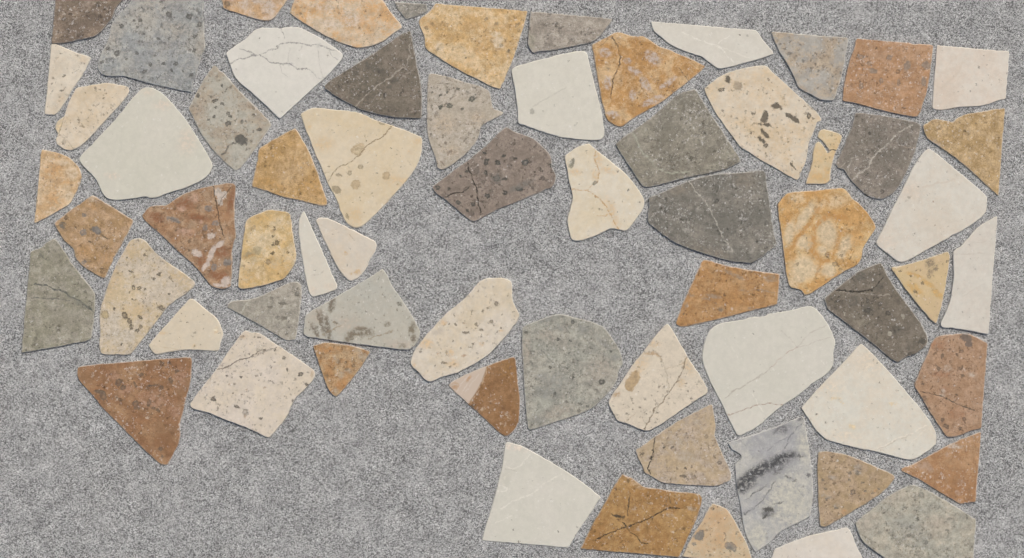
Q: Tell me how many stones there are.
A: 66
